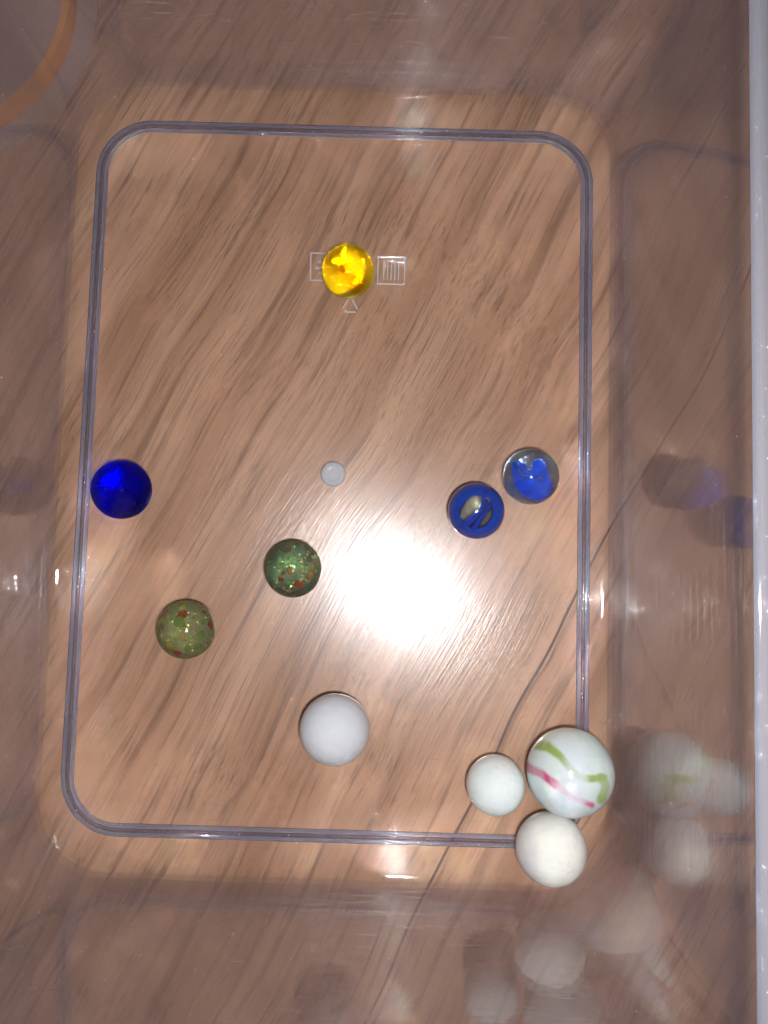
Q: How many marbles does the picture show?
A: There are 10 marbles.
